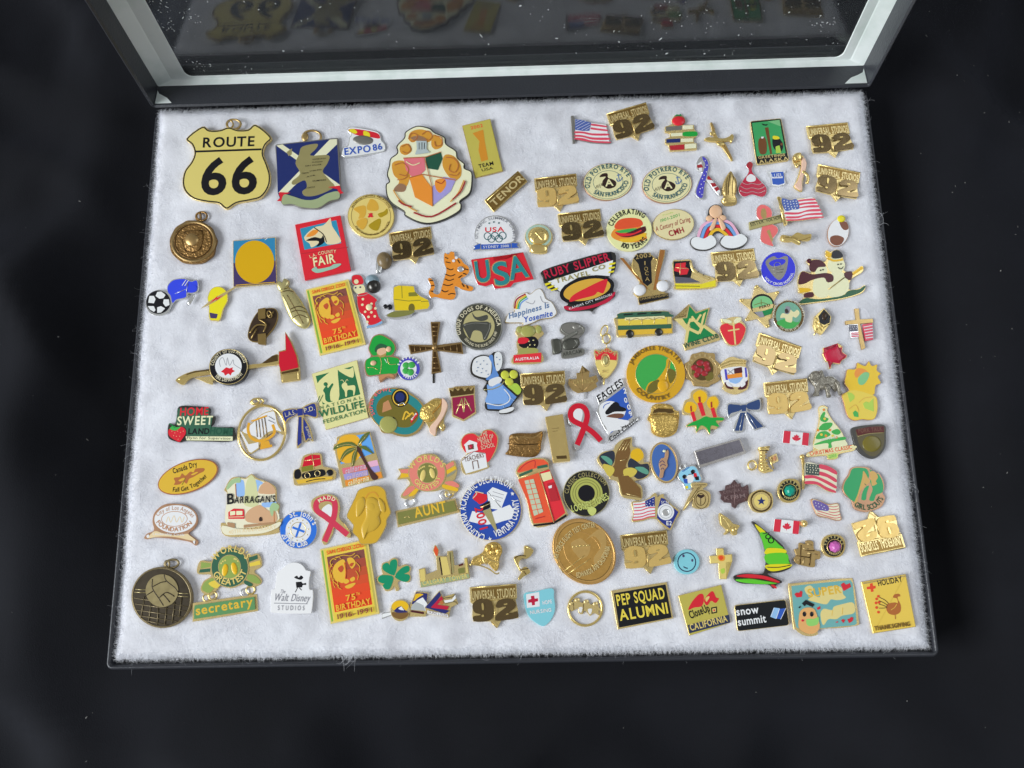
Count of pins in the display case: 150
